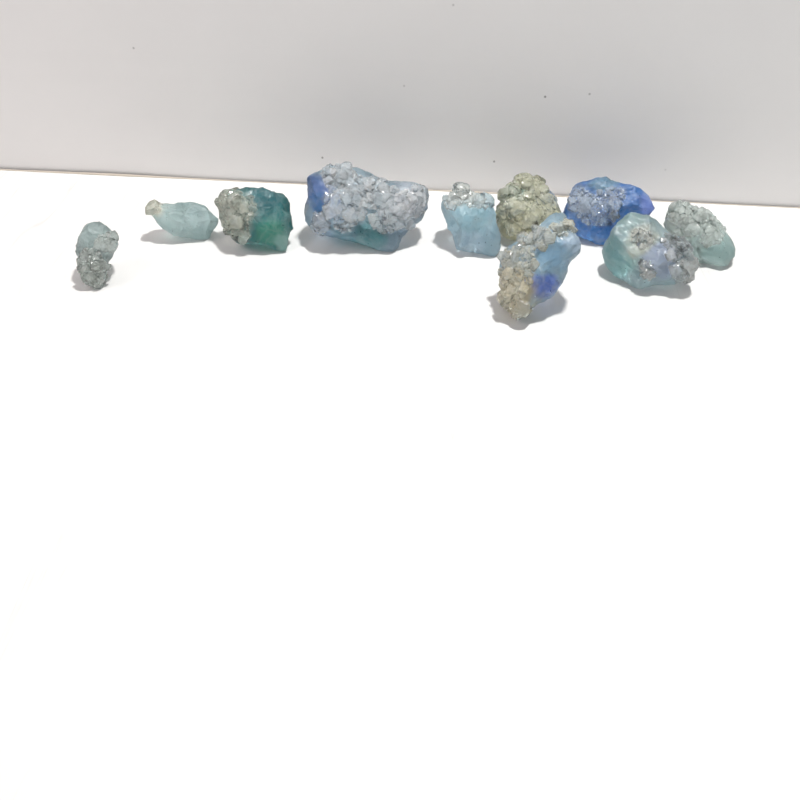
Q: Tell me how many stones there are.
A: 10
